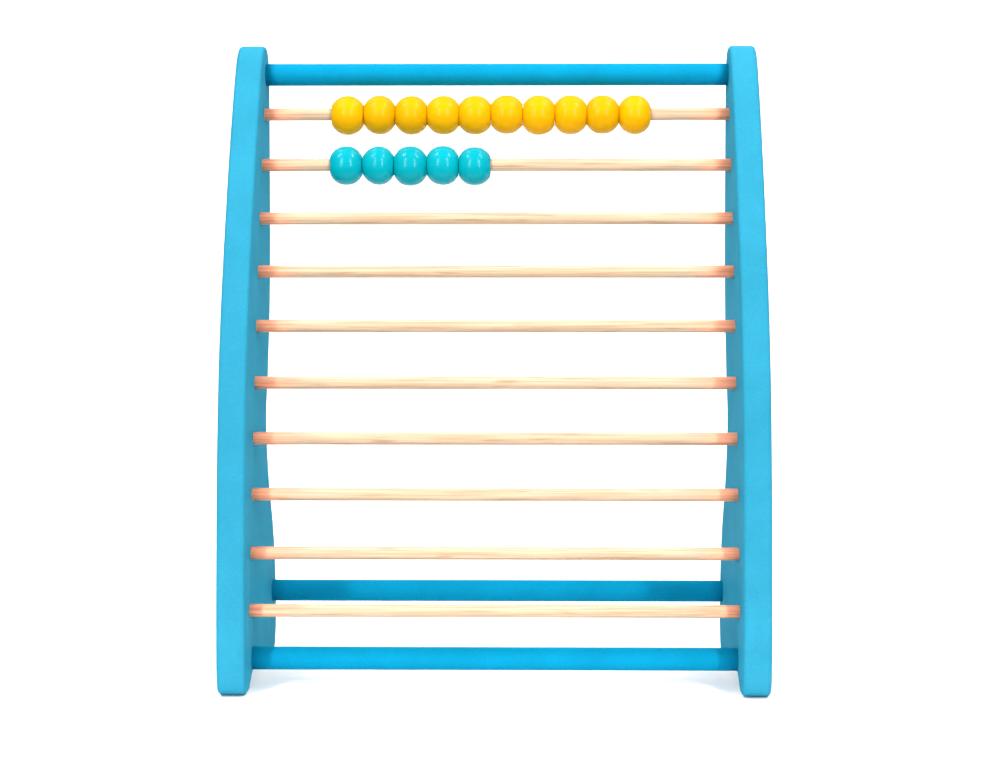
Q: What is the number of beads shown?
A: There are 15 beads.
